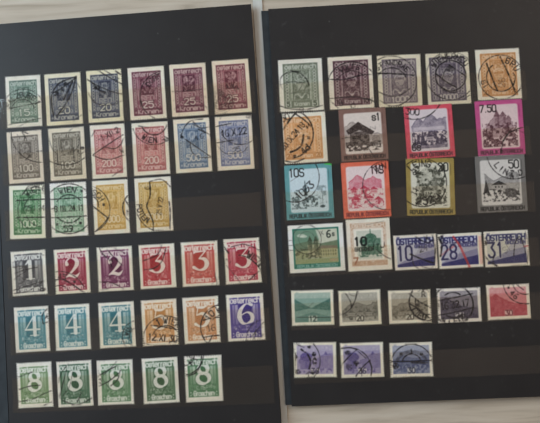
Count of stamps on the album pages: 59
